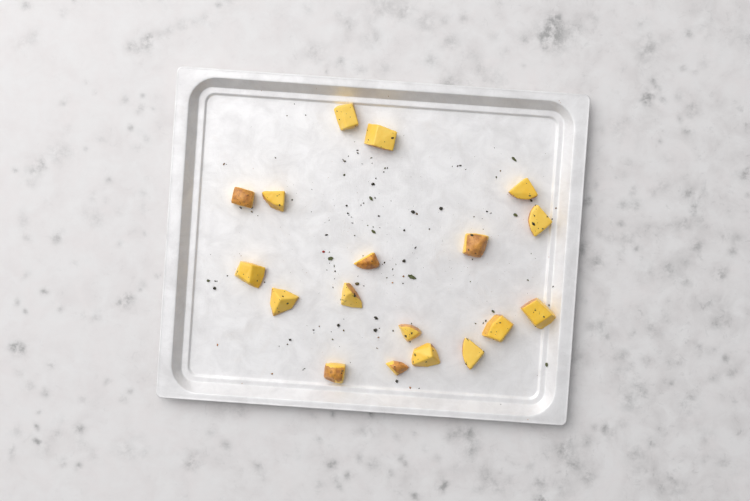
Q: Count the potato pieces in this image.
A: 18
